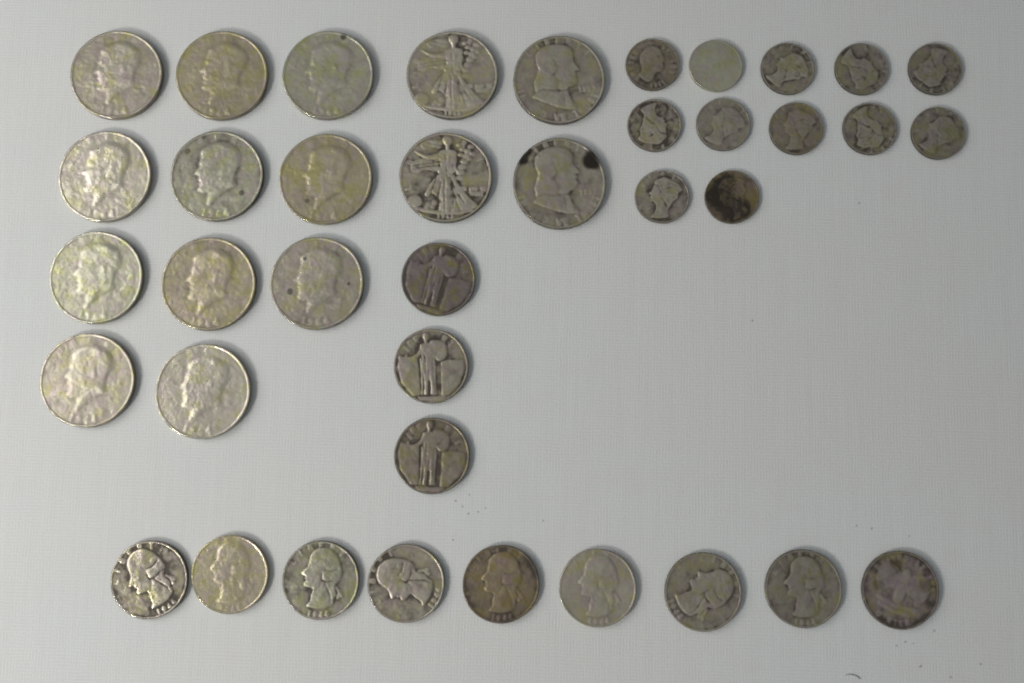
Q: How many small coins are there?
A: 12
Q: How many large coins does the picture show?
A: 15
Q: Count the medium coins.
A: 12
